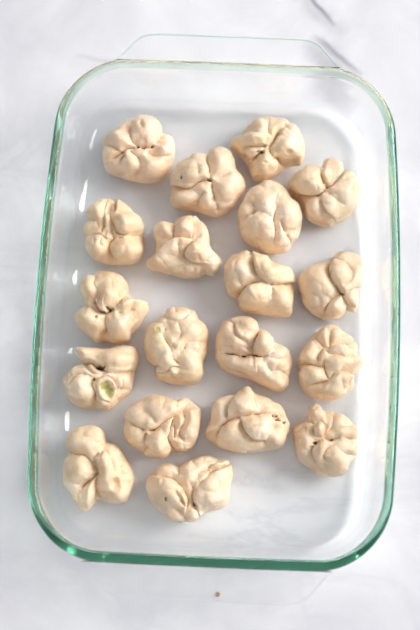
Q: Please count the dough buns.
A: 19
